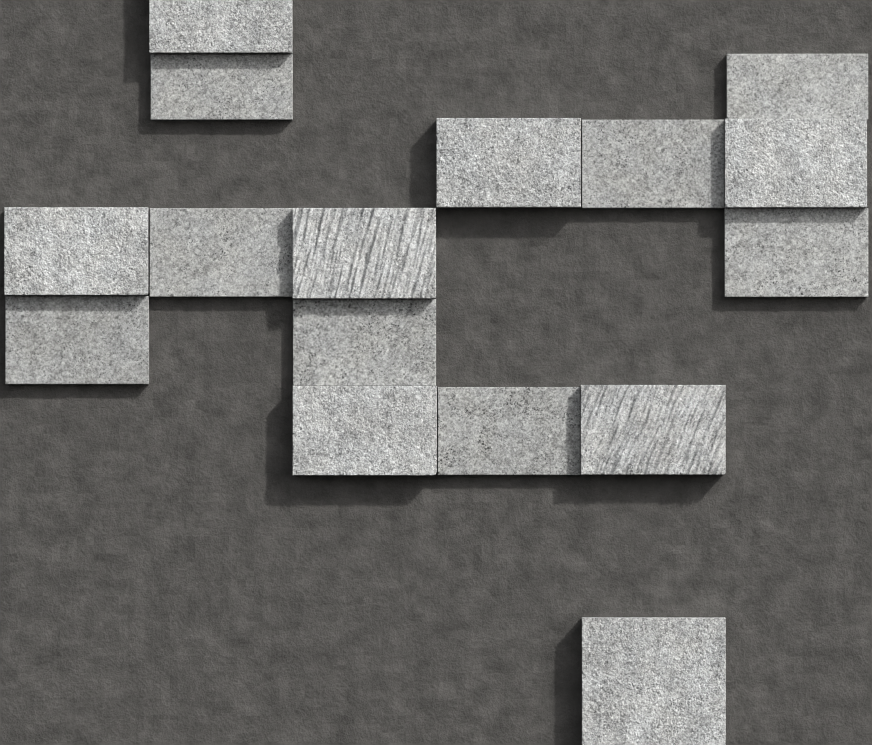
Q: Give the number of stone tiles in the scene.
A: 16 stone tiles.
